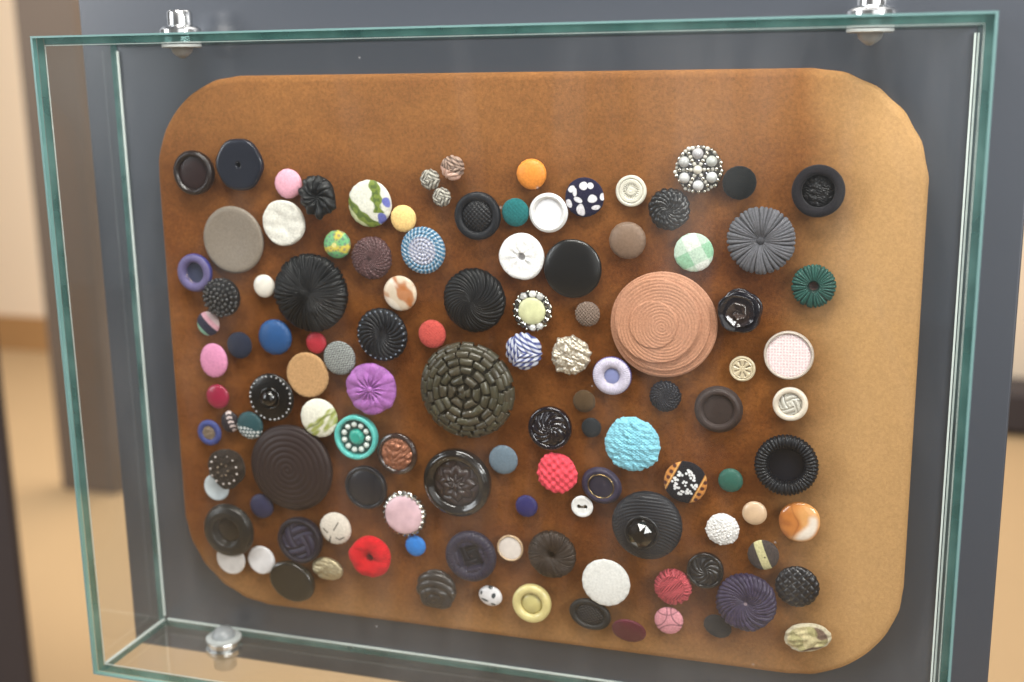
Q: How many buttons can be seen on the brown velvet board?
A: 116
